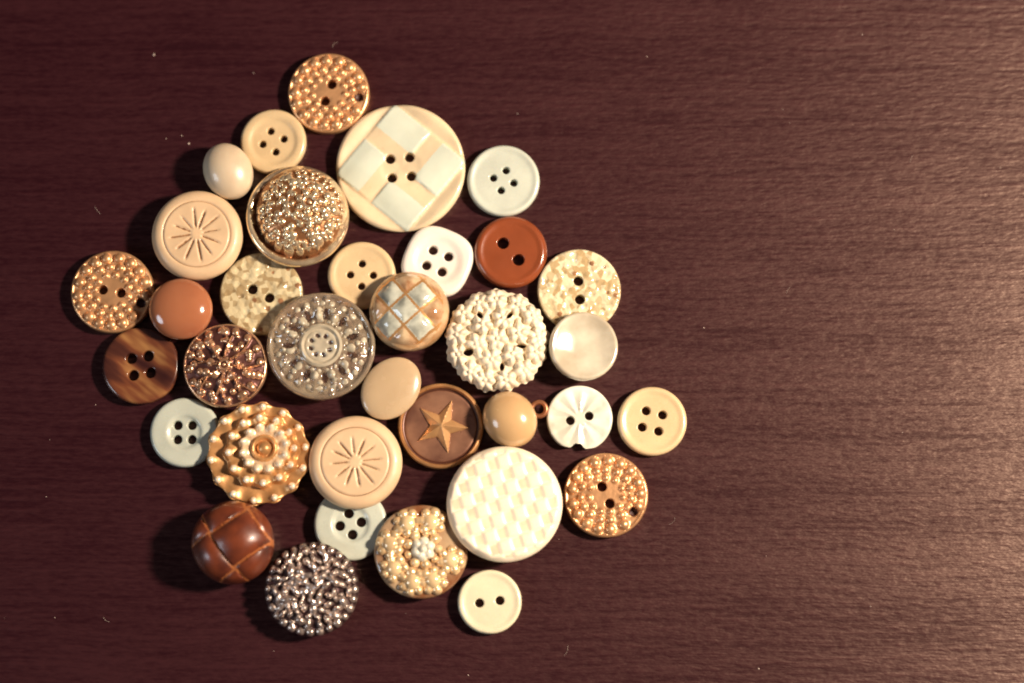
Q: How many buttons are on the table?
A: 35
